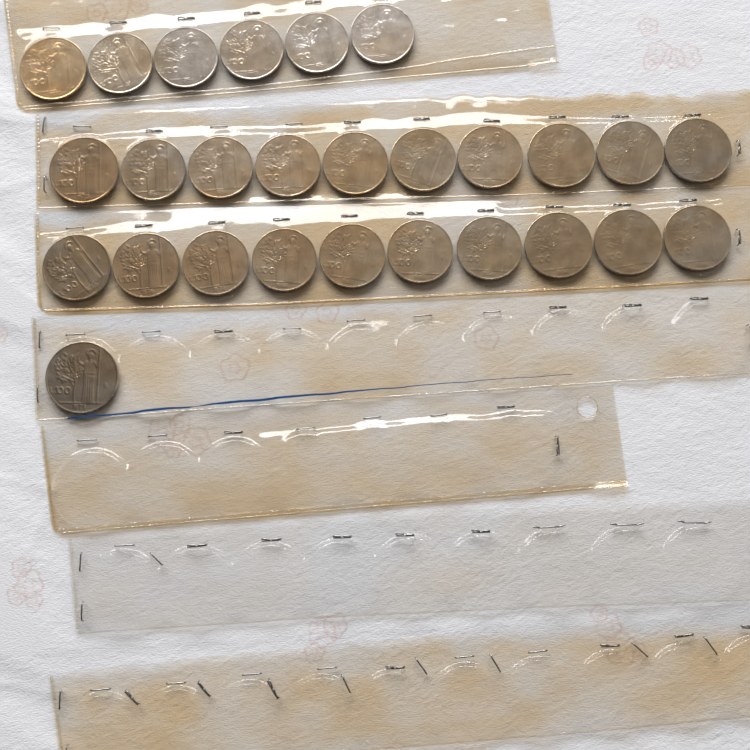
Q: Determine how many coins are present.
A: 27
